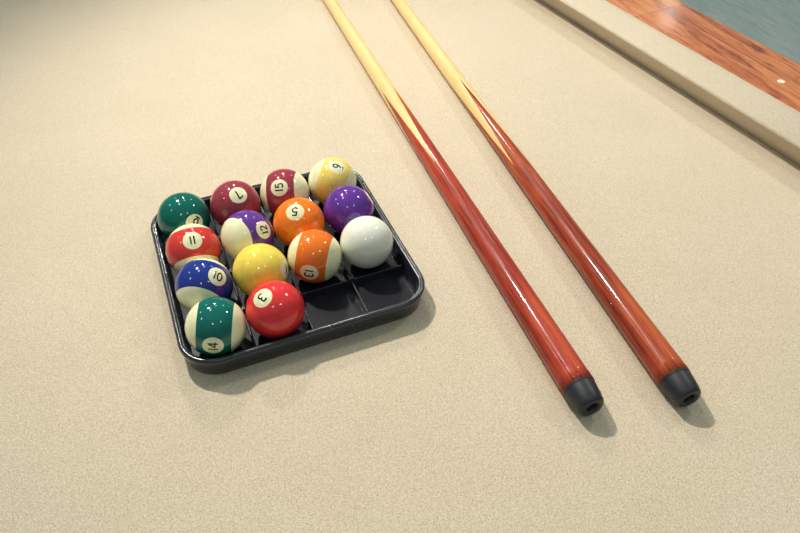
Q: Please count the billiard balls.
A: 14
